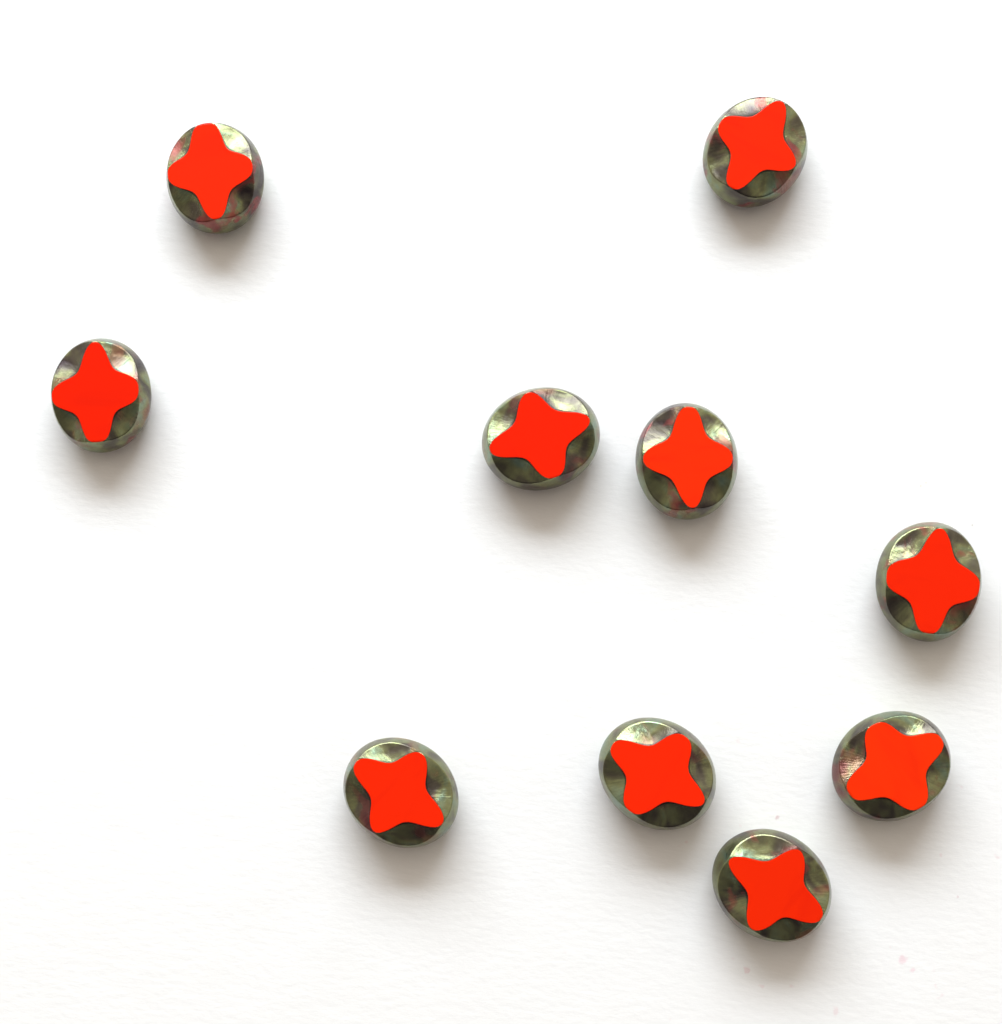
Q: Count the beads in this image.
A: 10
